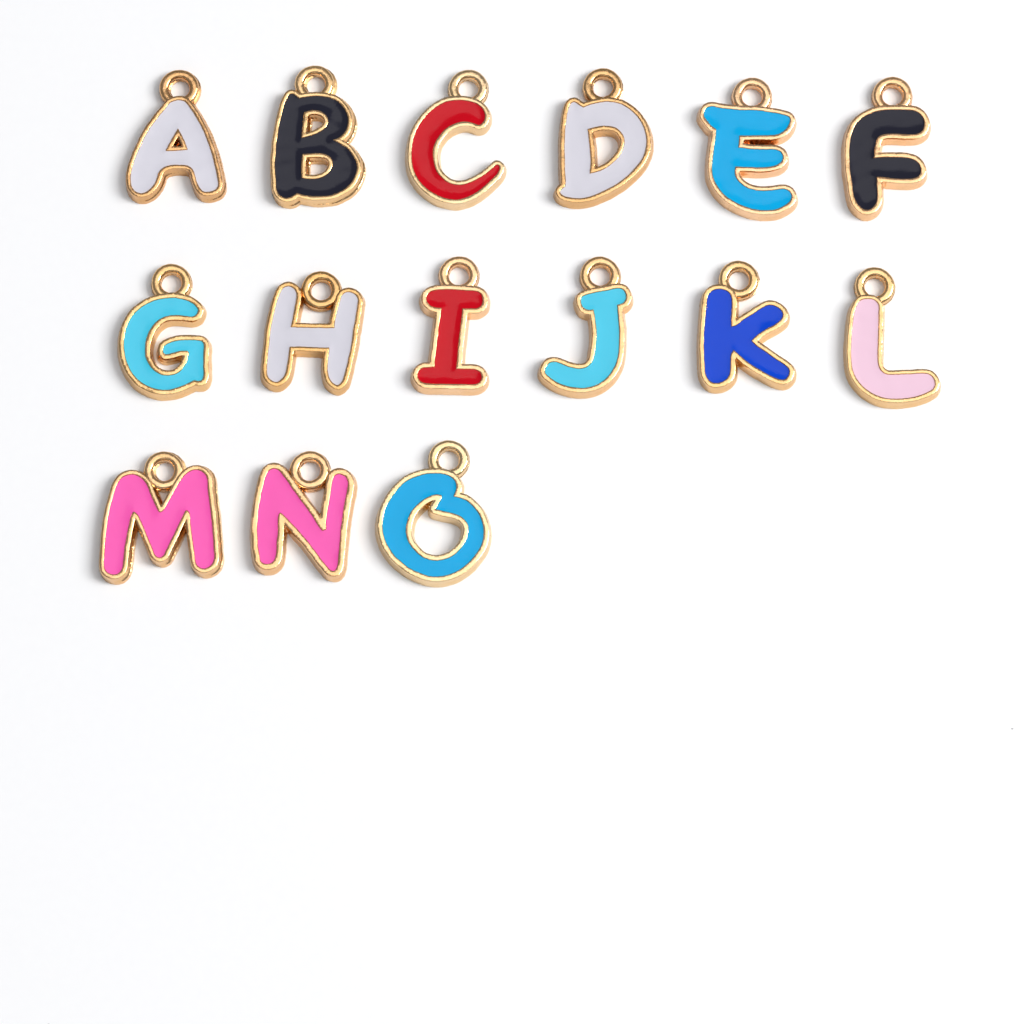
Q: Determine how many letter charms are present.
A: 15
